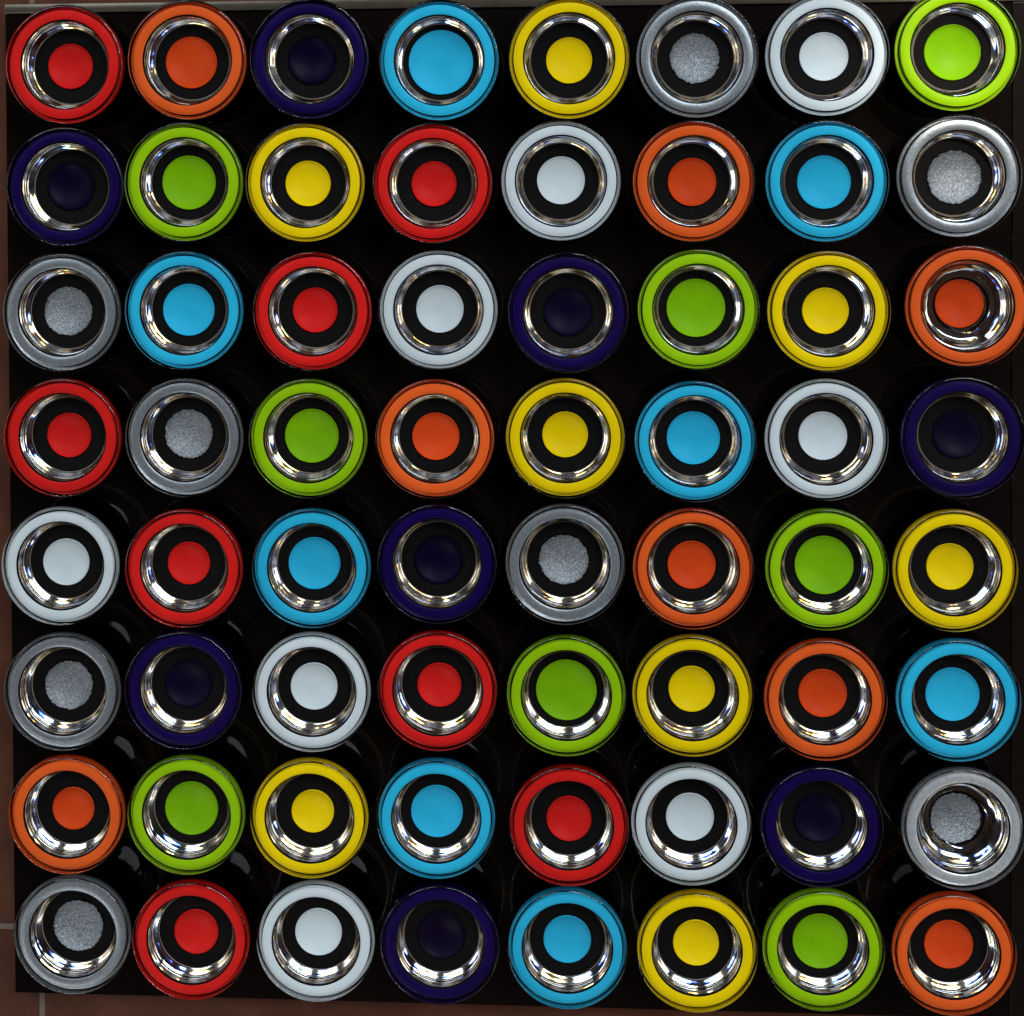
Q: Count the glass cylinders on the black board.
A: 64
